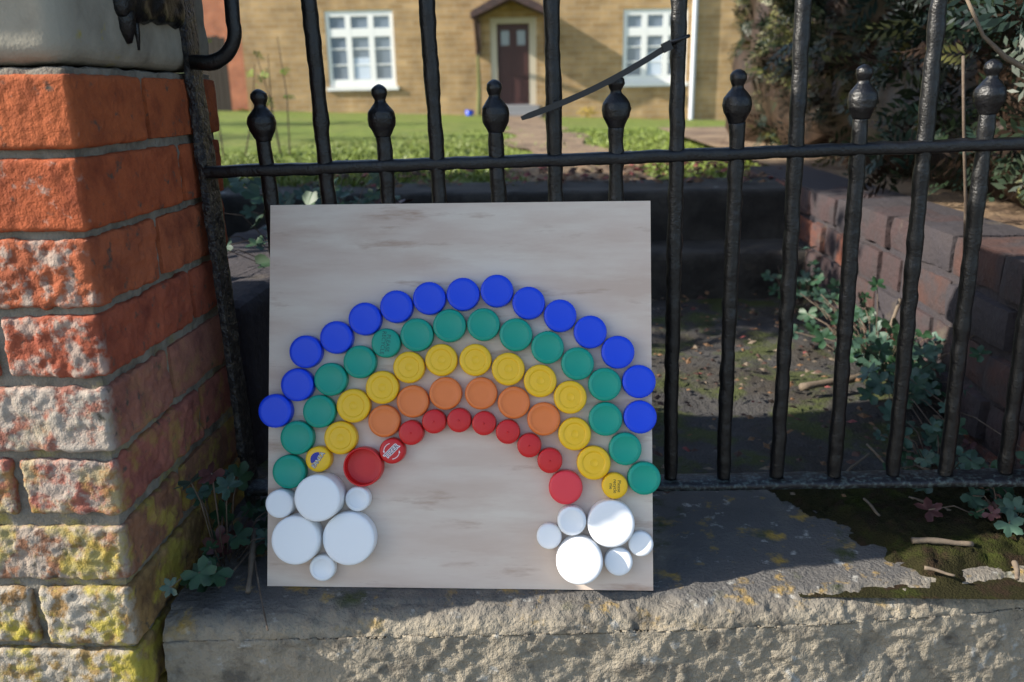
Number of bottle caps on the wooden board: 72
